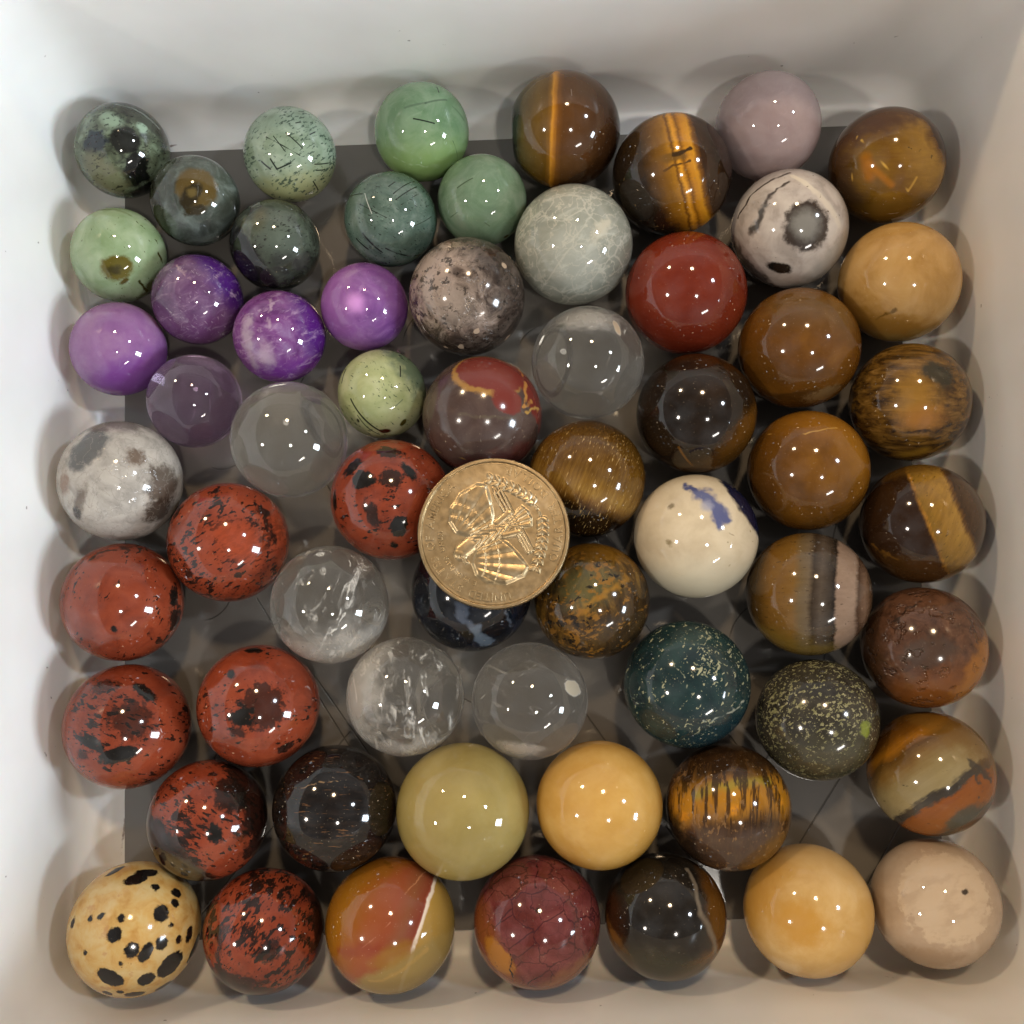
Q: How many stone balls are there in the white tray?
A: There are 61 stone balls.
